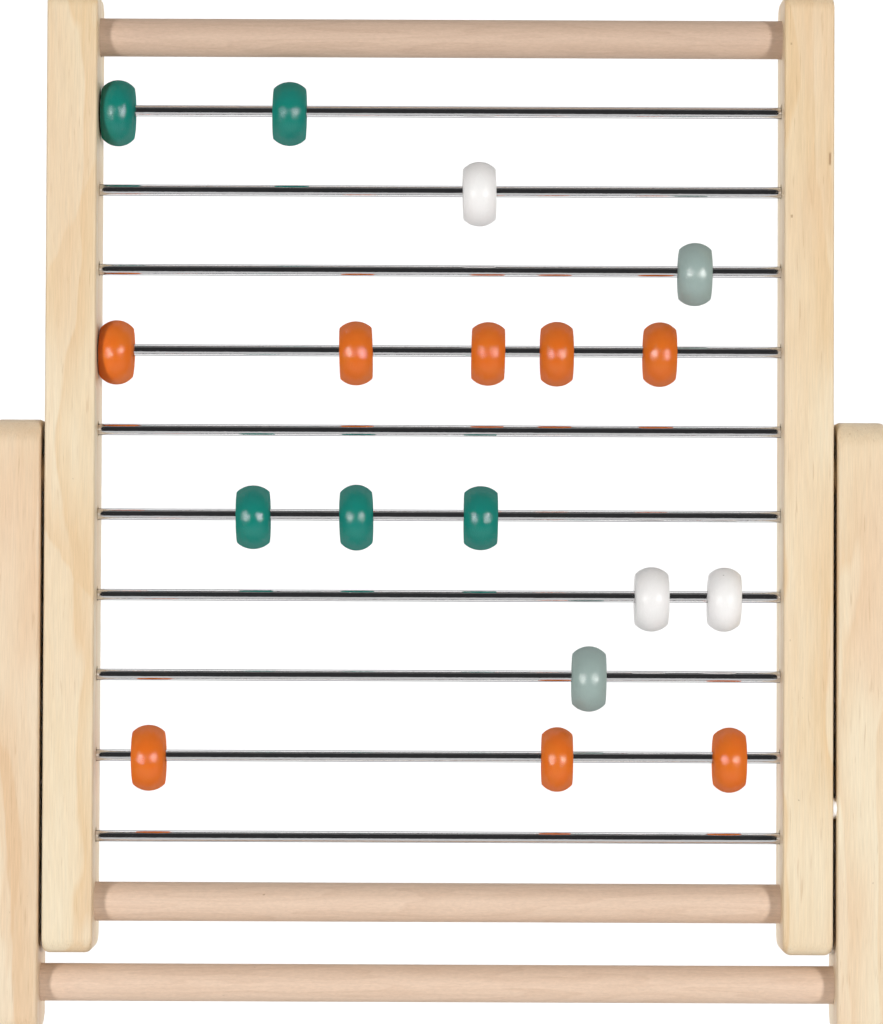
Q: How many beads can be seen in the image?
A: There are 18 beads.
